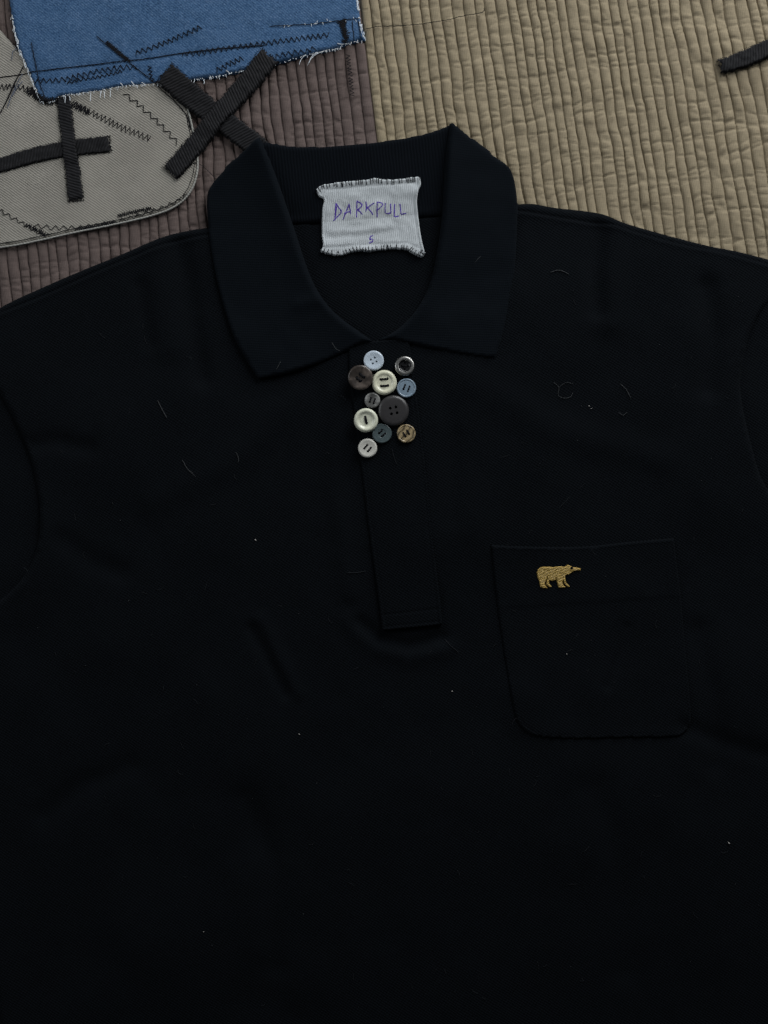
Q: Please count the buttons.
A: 11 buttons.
